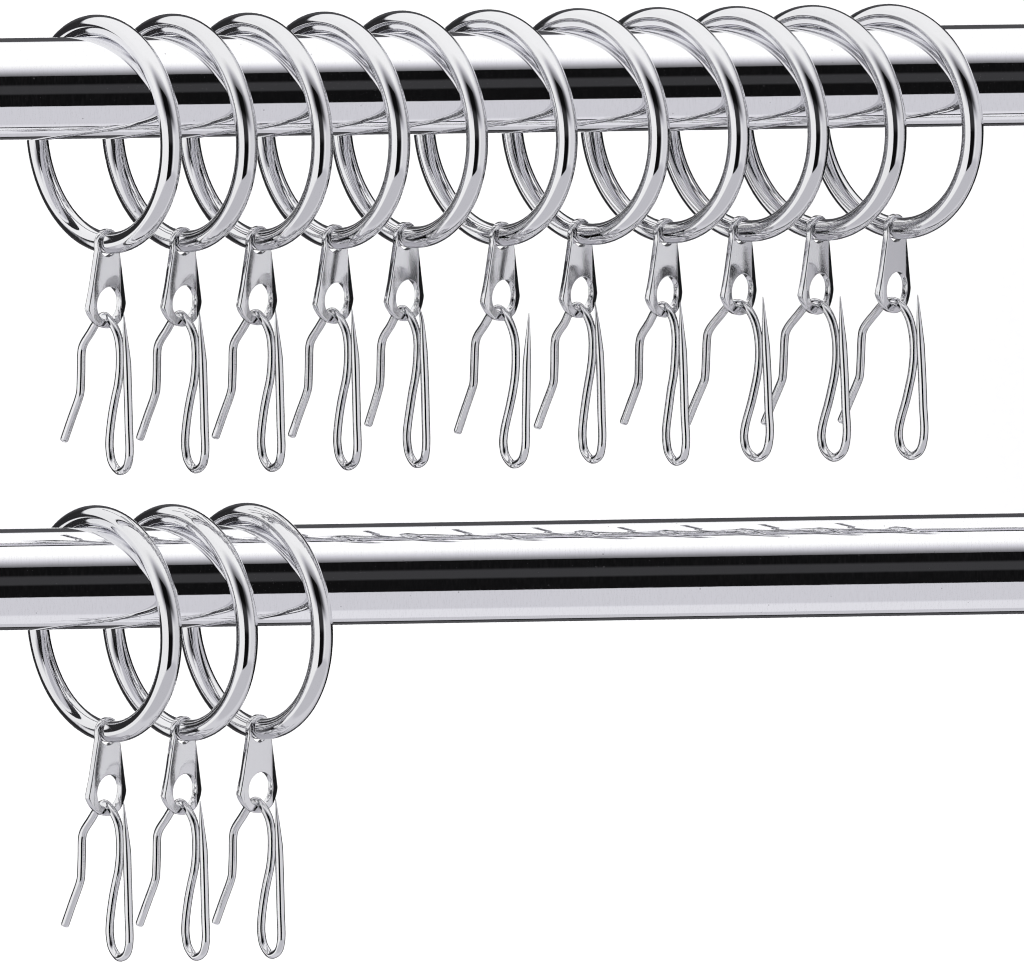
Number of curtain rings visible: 14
